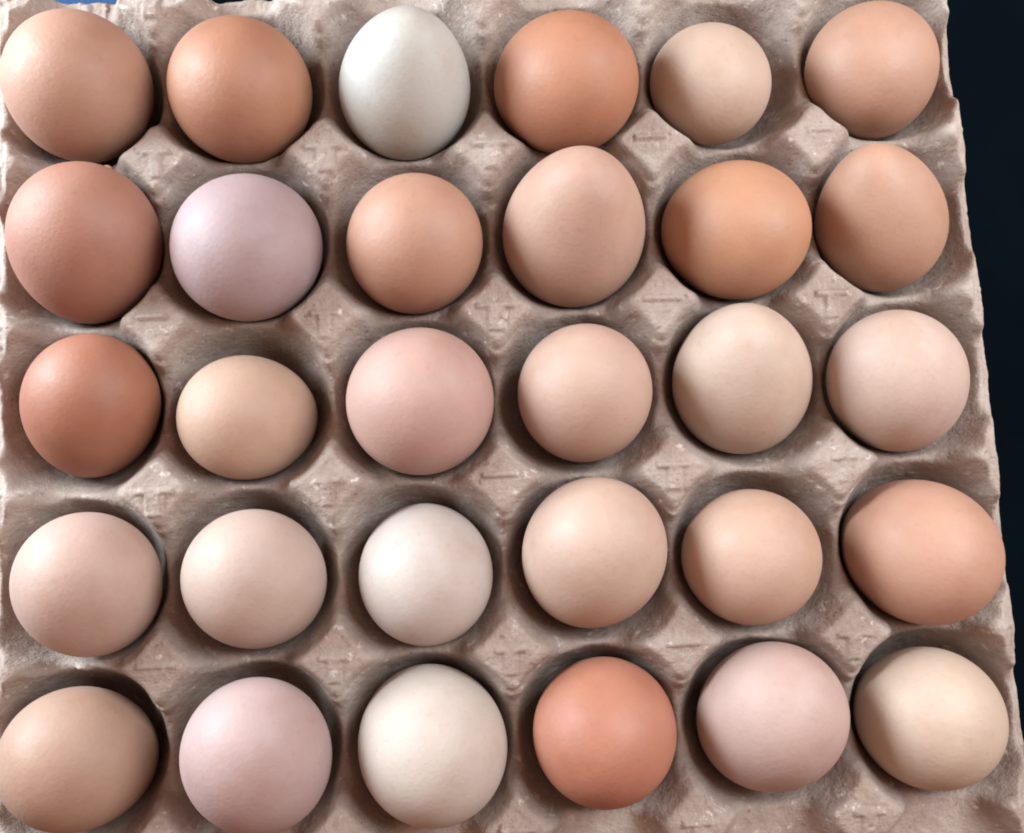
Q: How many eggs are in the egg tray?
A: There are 30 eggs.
